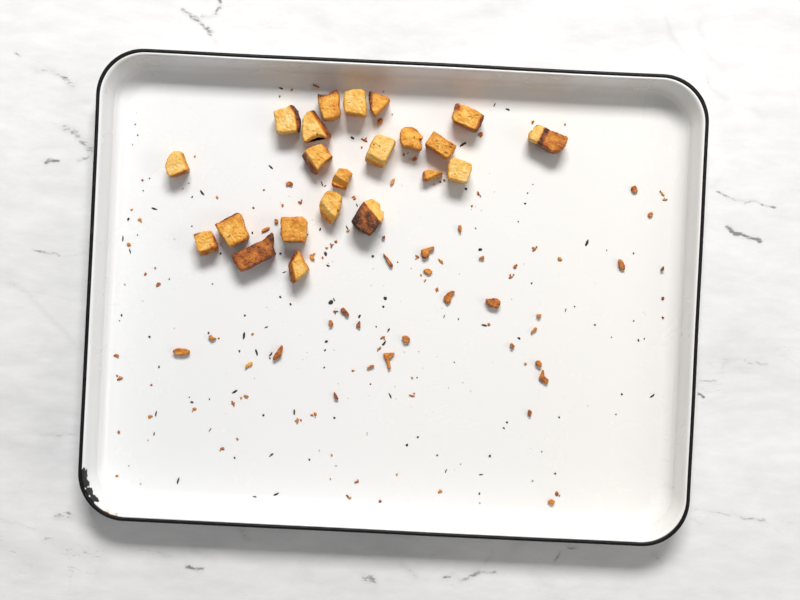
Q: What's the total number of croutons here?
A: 22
